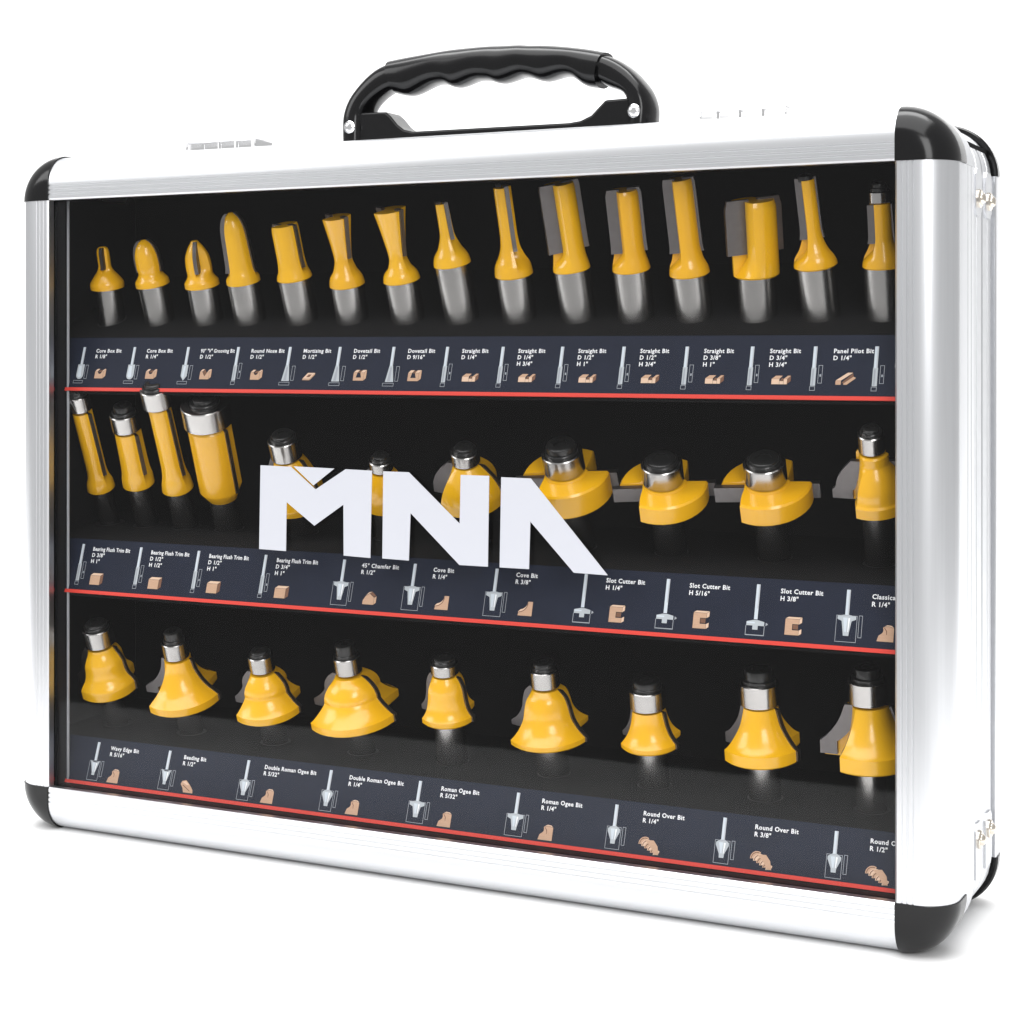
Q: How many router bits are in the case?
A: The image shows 35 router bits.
